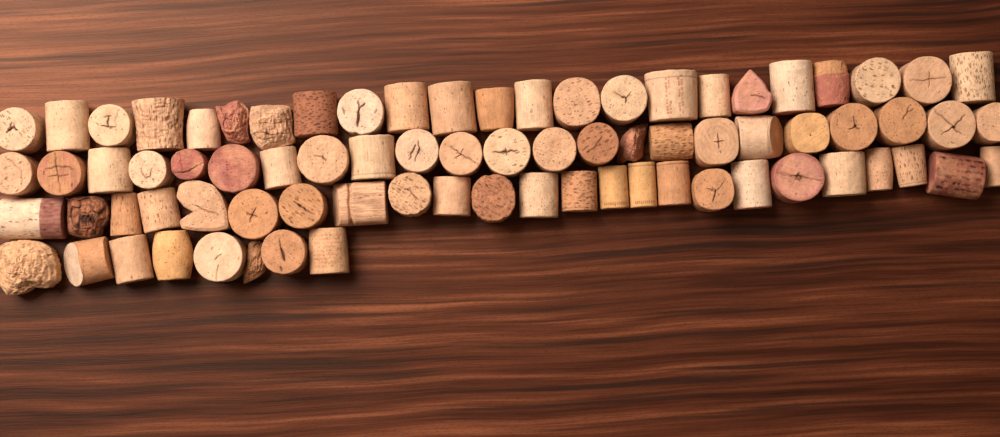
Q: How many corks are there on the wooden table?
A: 78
